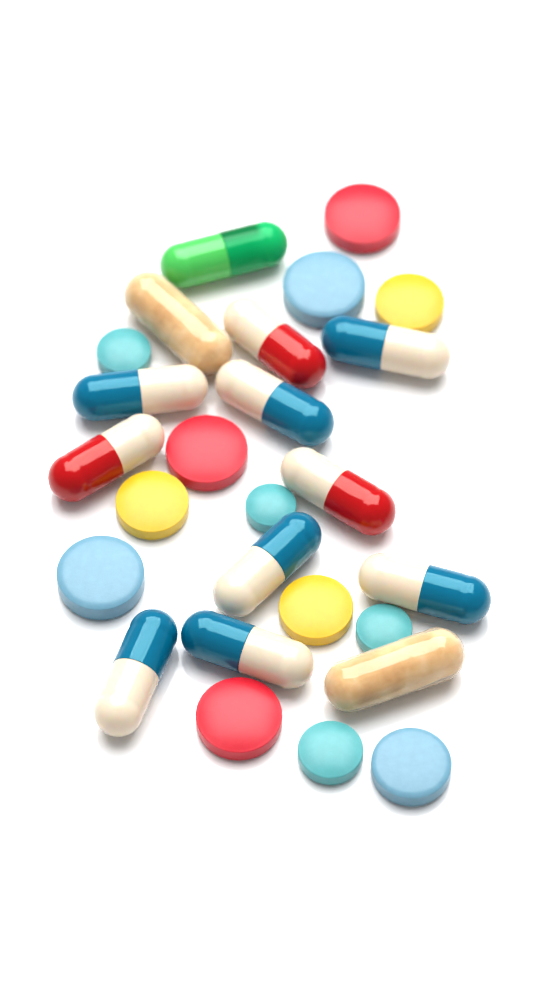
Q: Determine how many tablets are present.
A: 13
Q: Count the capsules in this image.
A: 13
